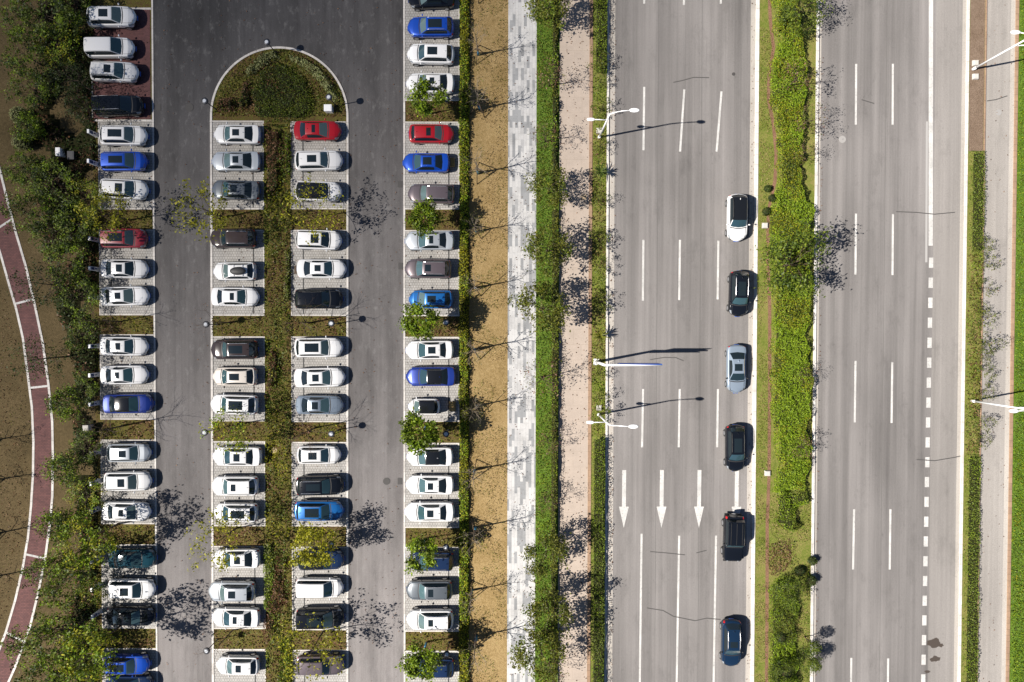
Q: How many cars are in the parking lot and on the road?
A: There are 79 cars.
